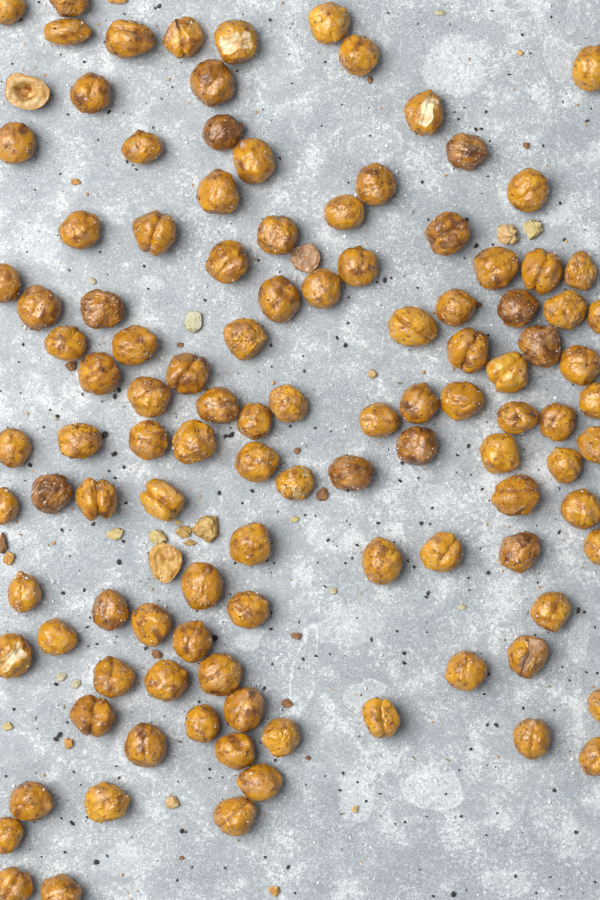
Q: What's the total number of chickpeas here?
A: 115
